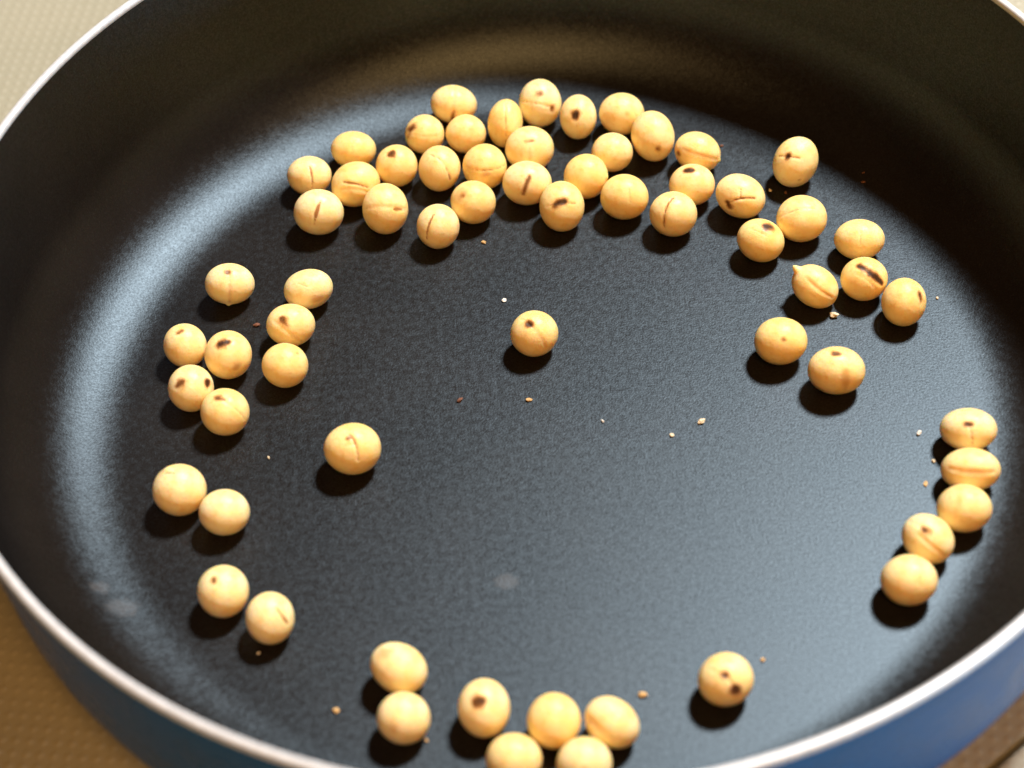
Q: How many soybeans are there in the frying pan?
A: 64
